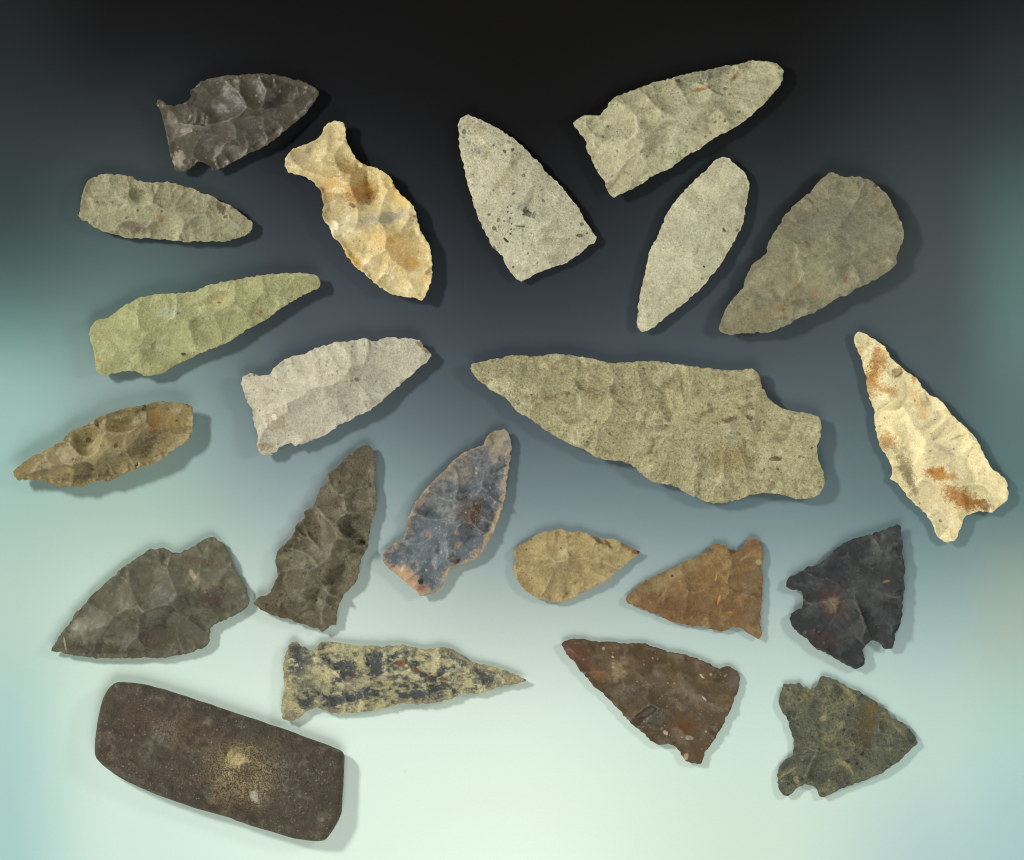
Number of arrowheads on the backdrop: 21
